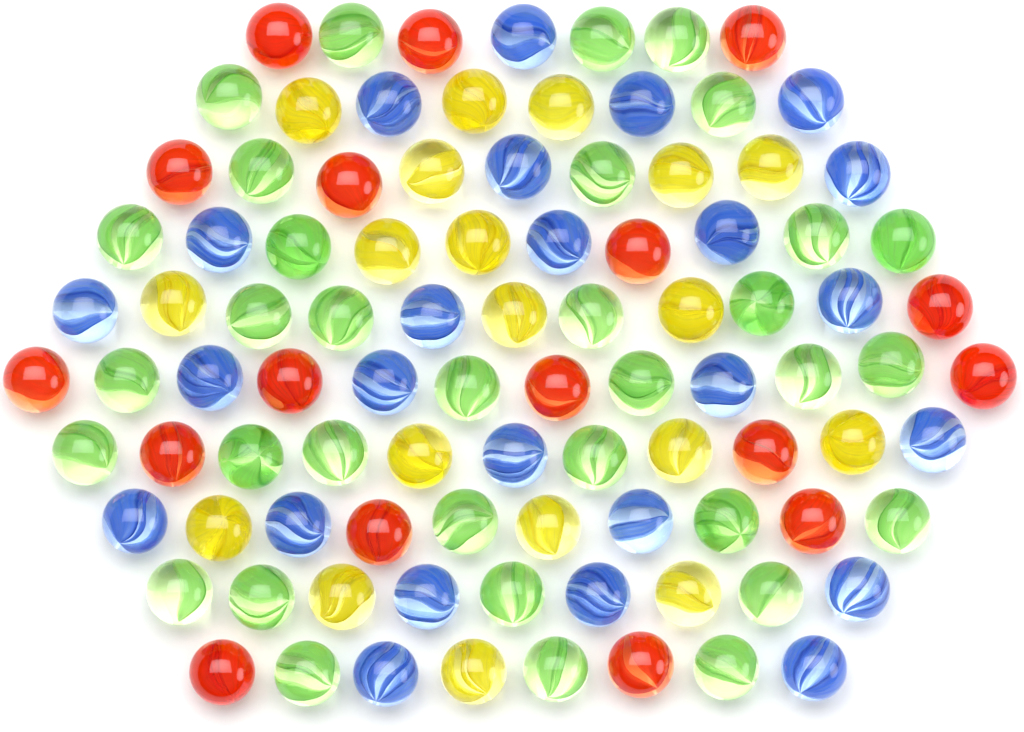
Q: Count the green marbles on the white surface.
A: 34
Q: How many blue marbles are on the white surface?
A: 25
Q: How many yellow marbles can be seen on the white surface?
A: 19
